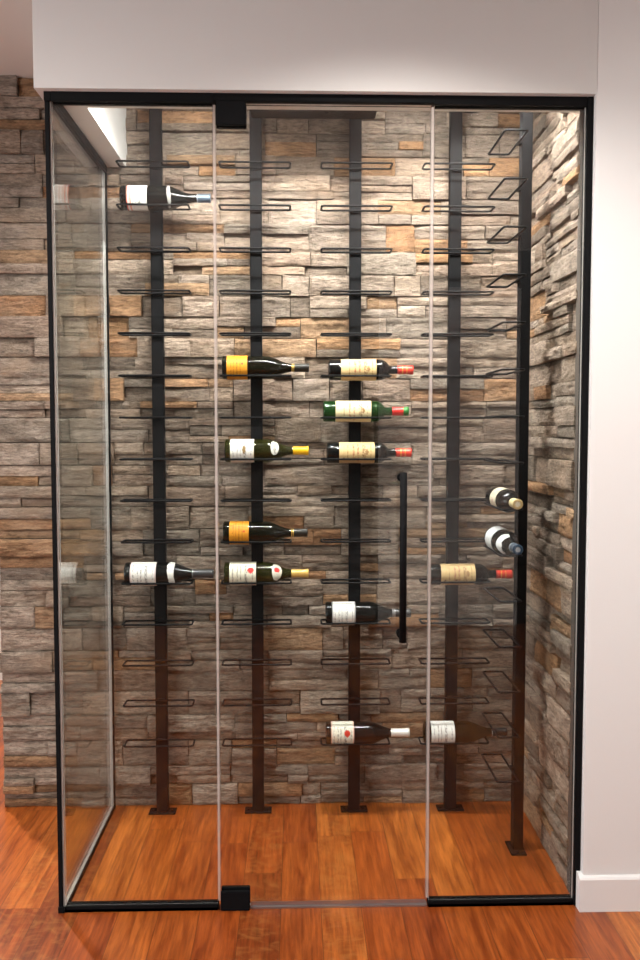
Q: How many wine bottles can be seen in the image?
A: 15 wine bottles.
